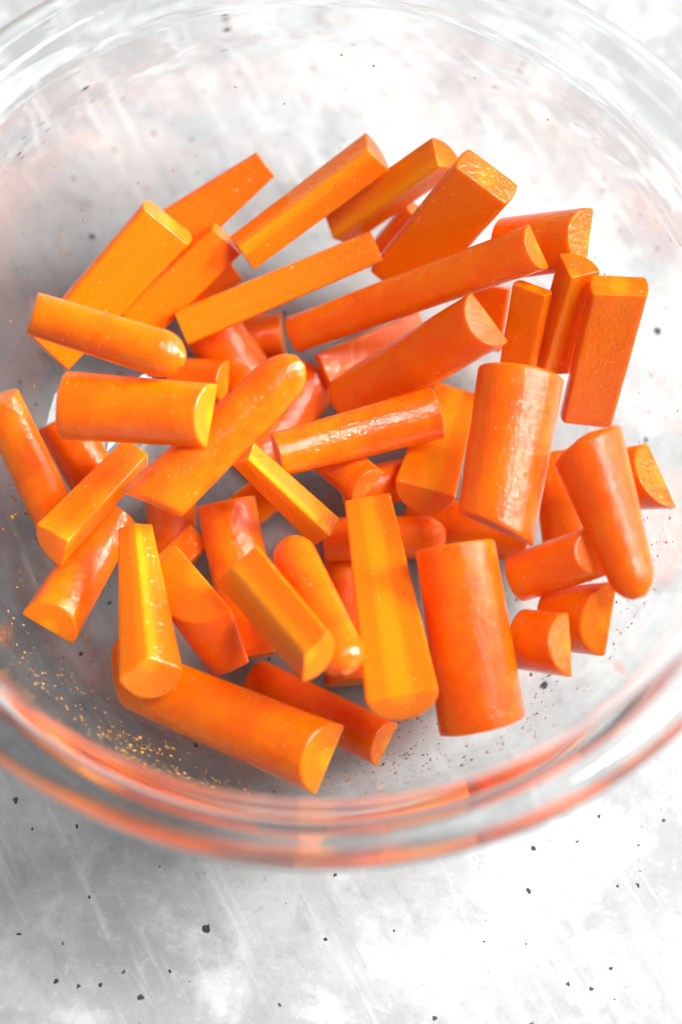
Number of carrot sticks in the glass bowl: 55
